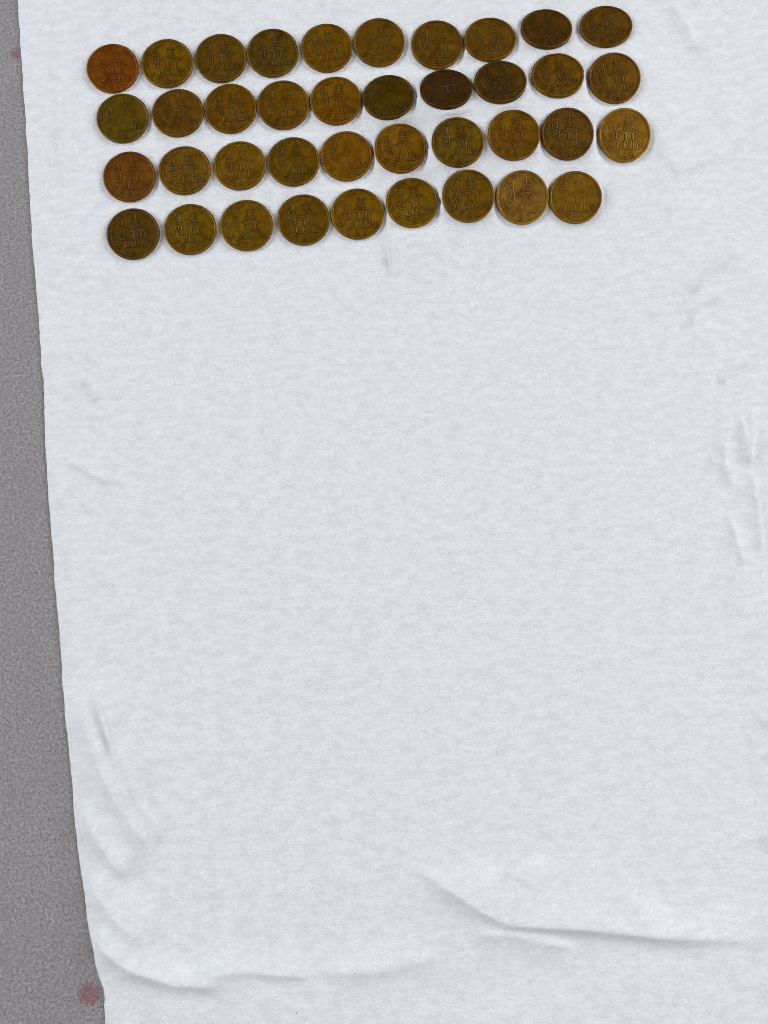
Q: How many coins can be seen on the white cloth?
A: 39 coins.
